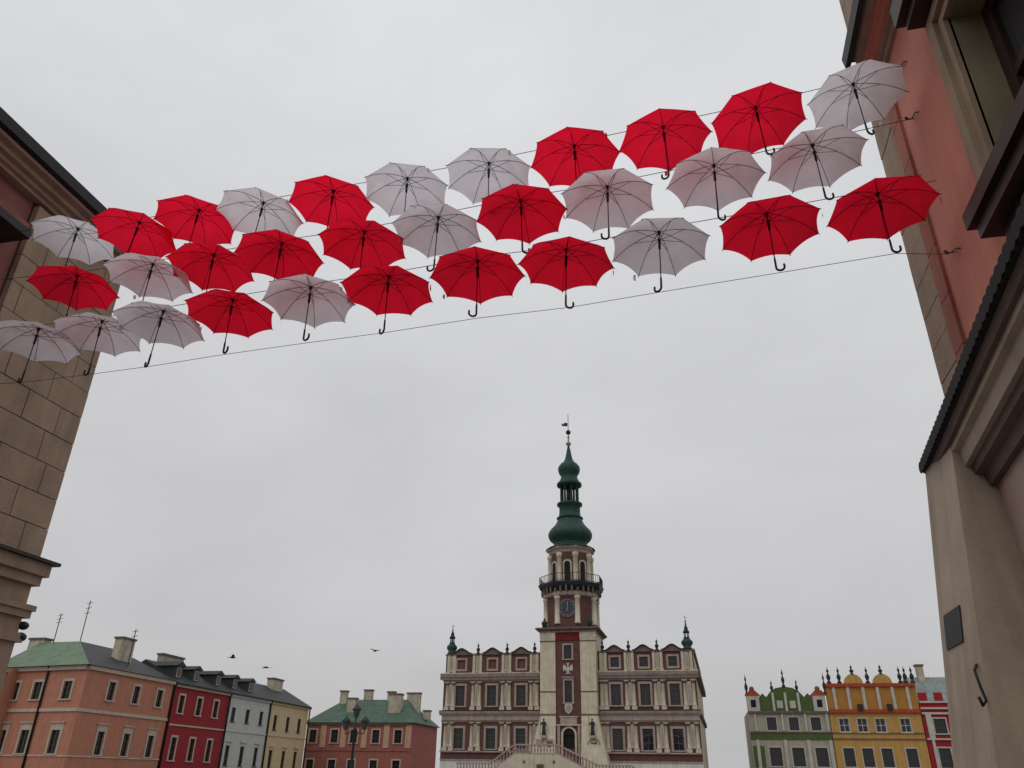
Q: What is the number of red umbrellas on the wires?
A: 17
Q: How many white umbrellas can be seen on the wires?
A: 15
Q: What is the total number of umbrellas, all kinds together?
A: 32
